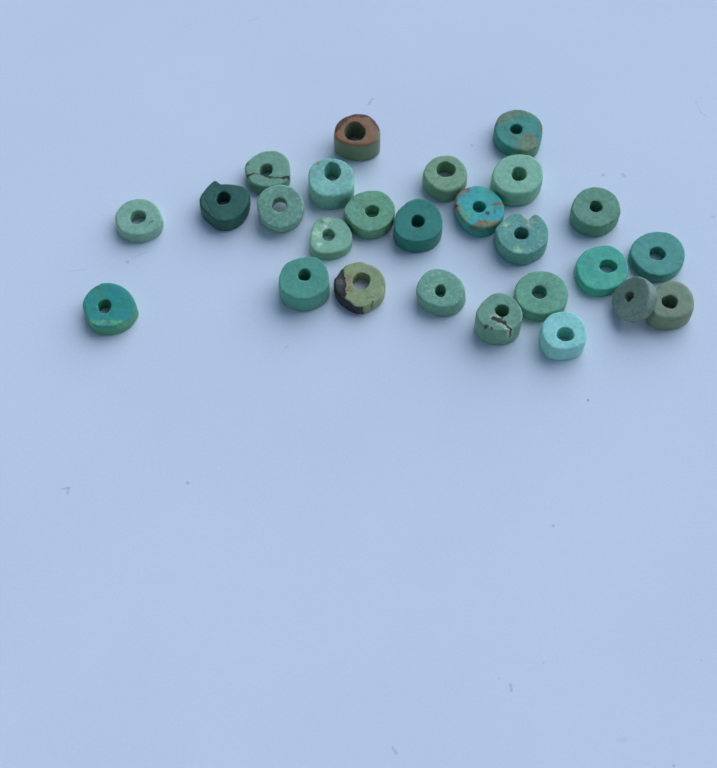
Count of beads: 26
